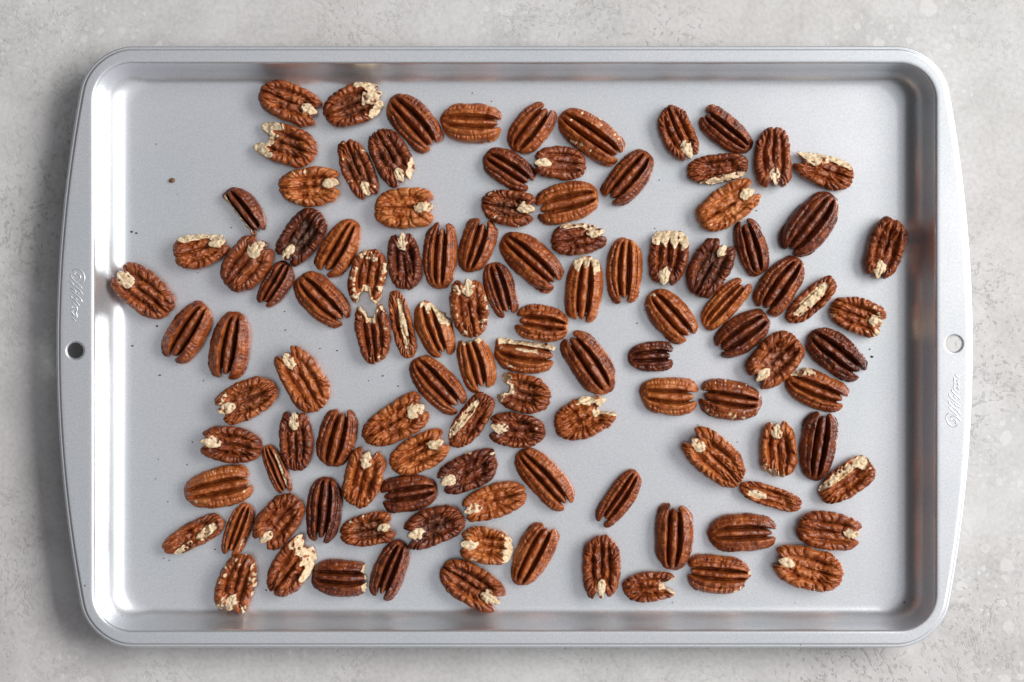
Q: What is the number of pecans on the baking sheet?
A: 111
